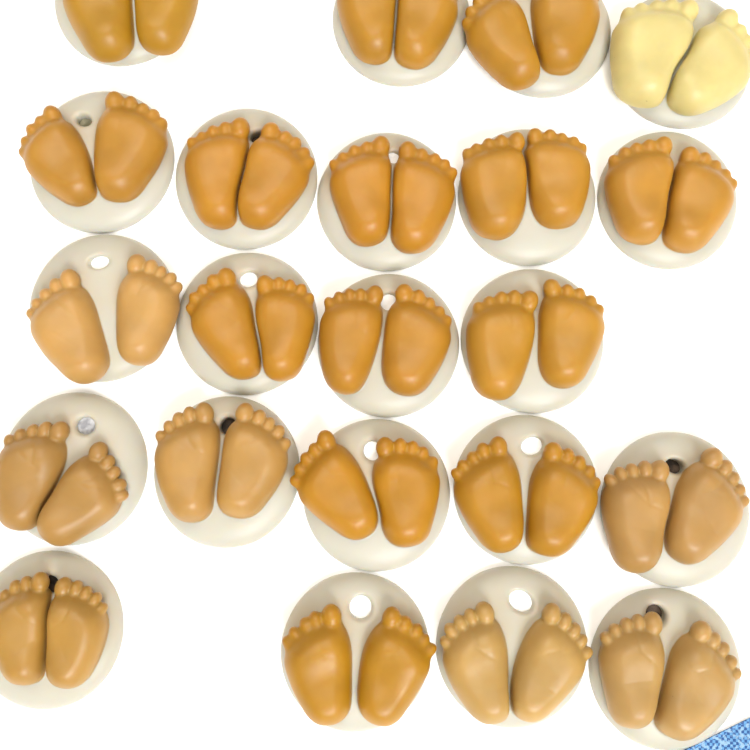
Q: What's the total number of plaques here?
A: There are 22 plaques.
